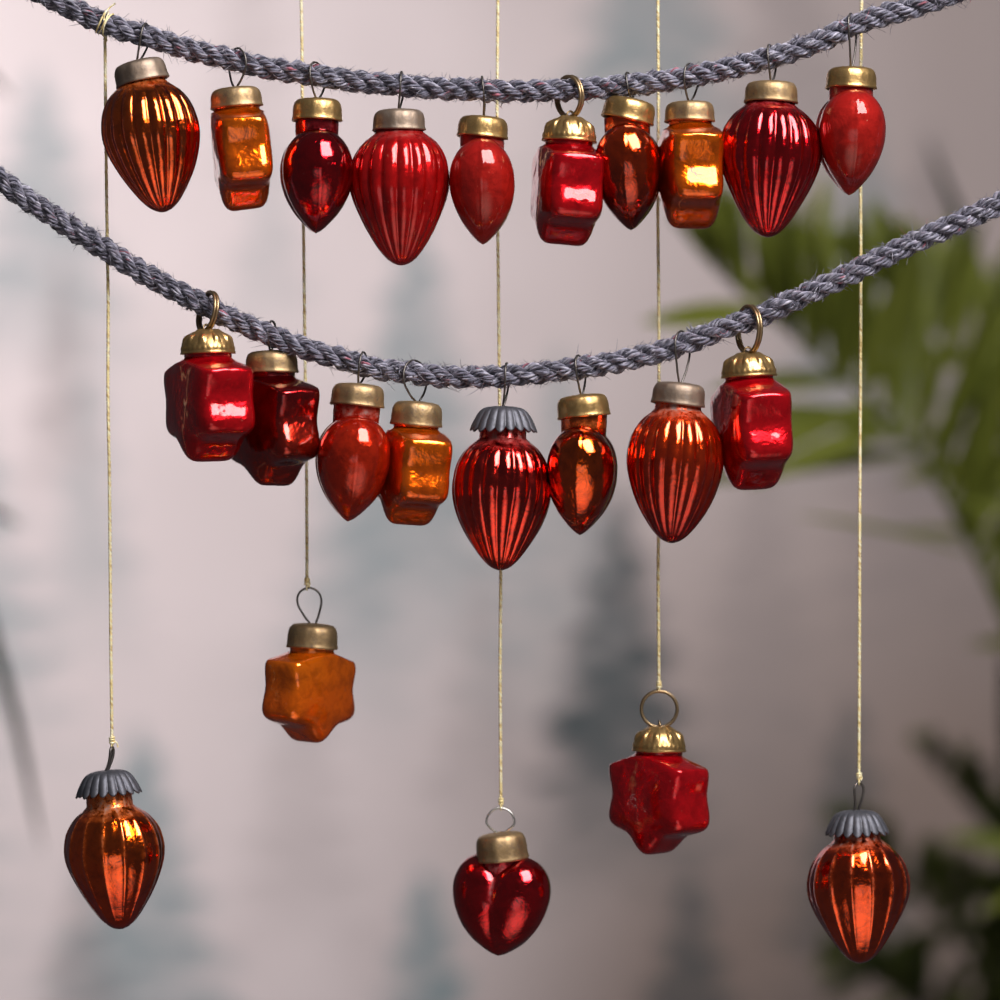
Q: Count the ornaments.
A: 23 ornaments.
